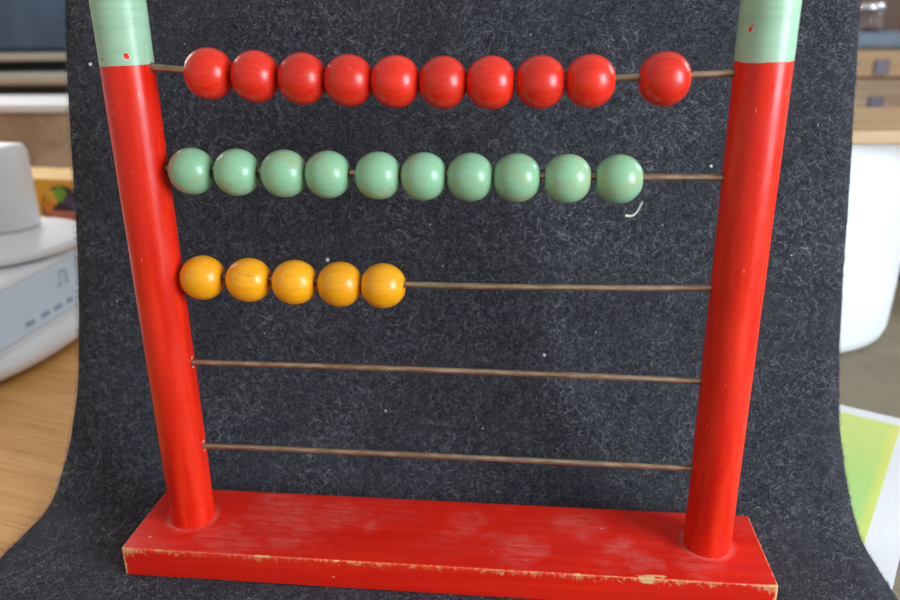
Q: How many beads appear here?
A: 25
